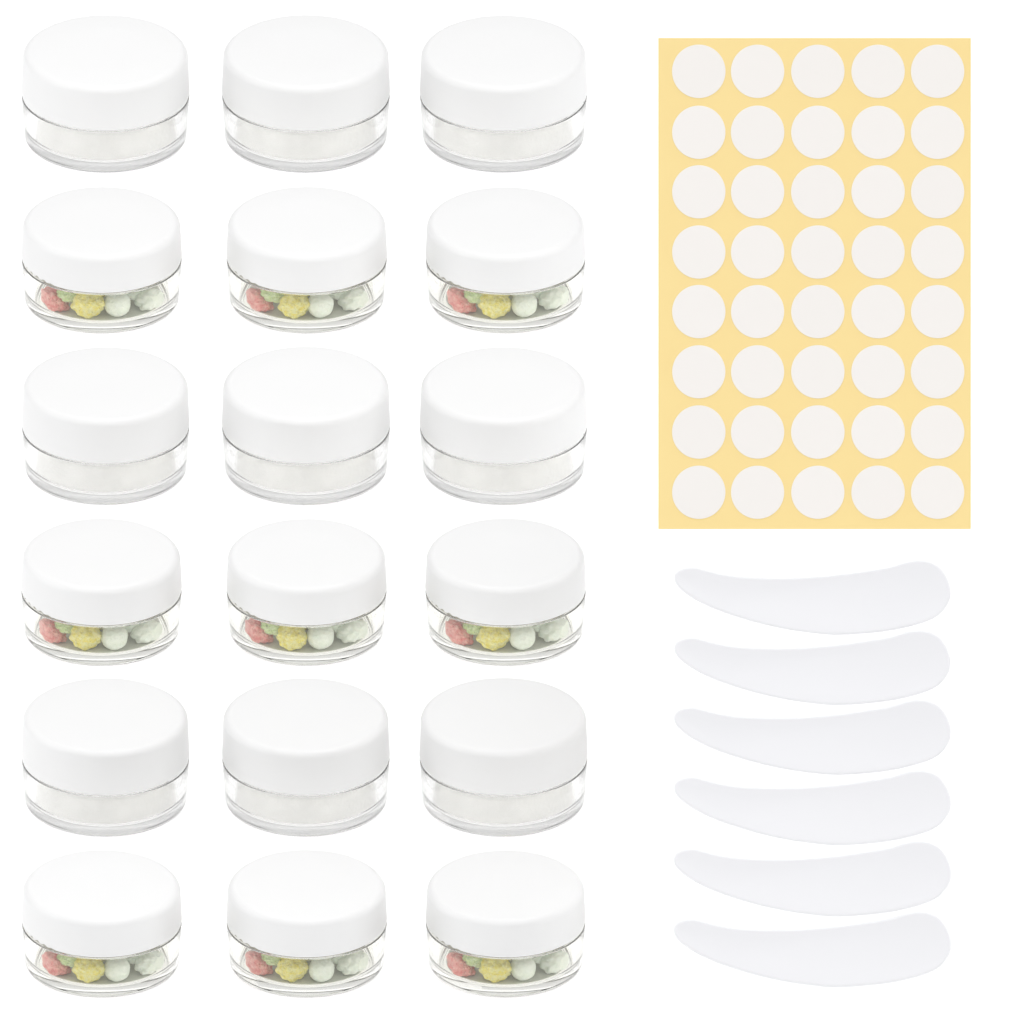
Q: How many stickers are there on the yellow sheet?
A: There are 40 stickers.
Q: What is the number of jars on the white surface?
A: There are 18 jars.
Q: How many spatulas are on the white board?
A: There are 6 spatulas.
